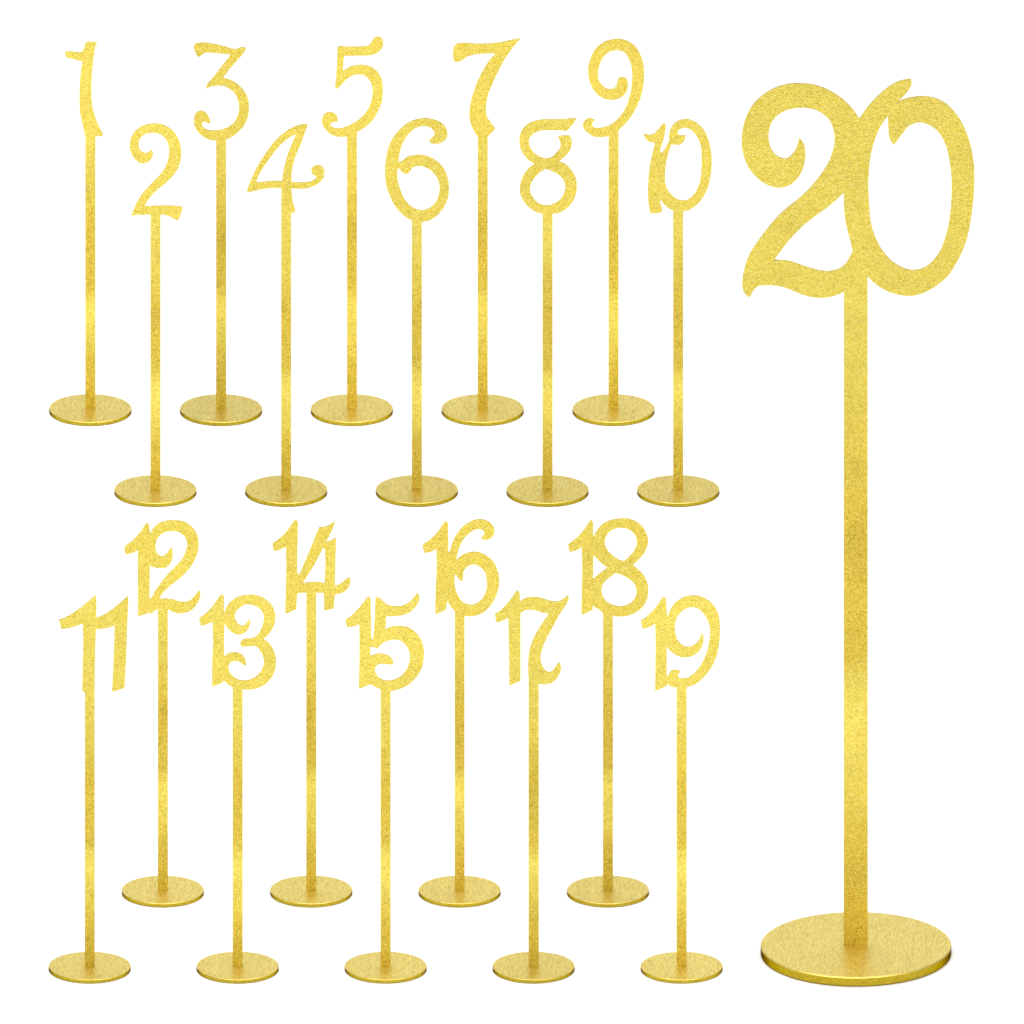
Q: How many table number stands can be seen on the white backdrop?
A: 20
